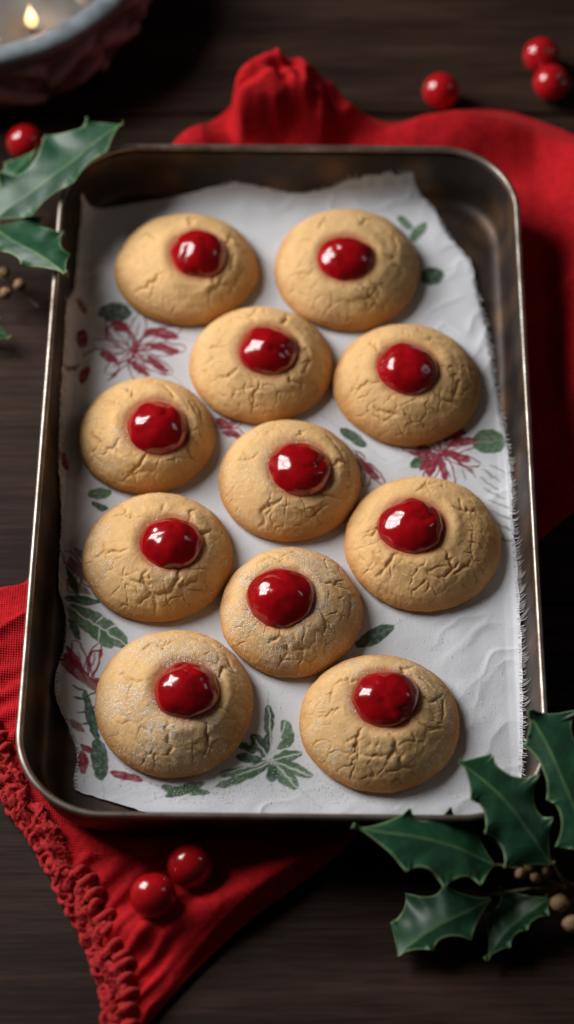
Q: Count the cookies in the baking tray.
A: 11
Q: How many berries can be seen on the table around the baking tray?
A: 6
